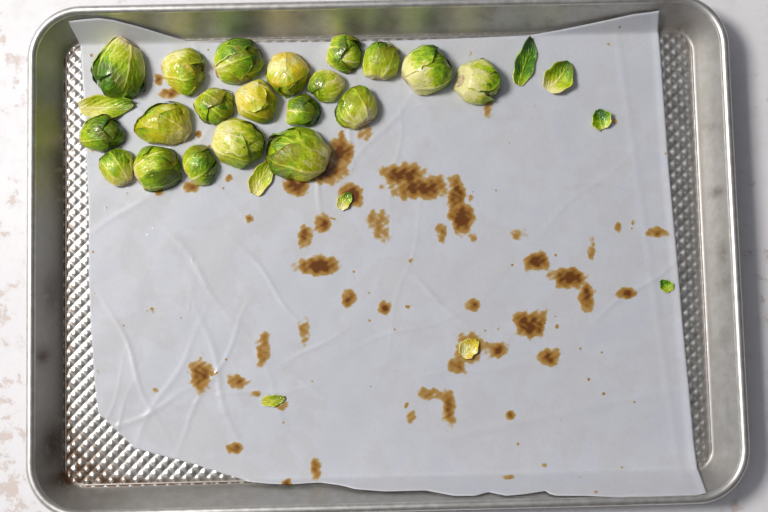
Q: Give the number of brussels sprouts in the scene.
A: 20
